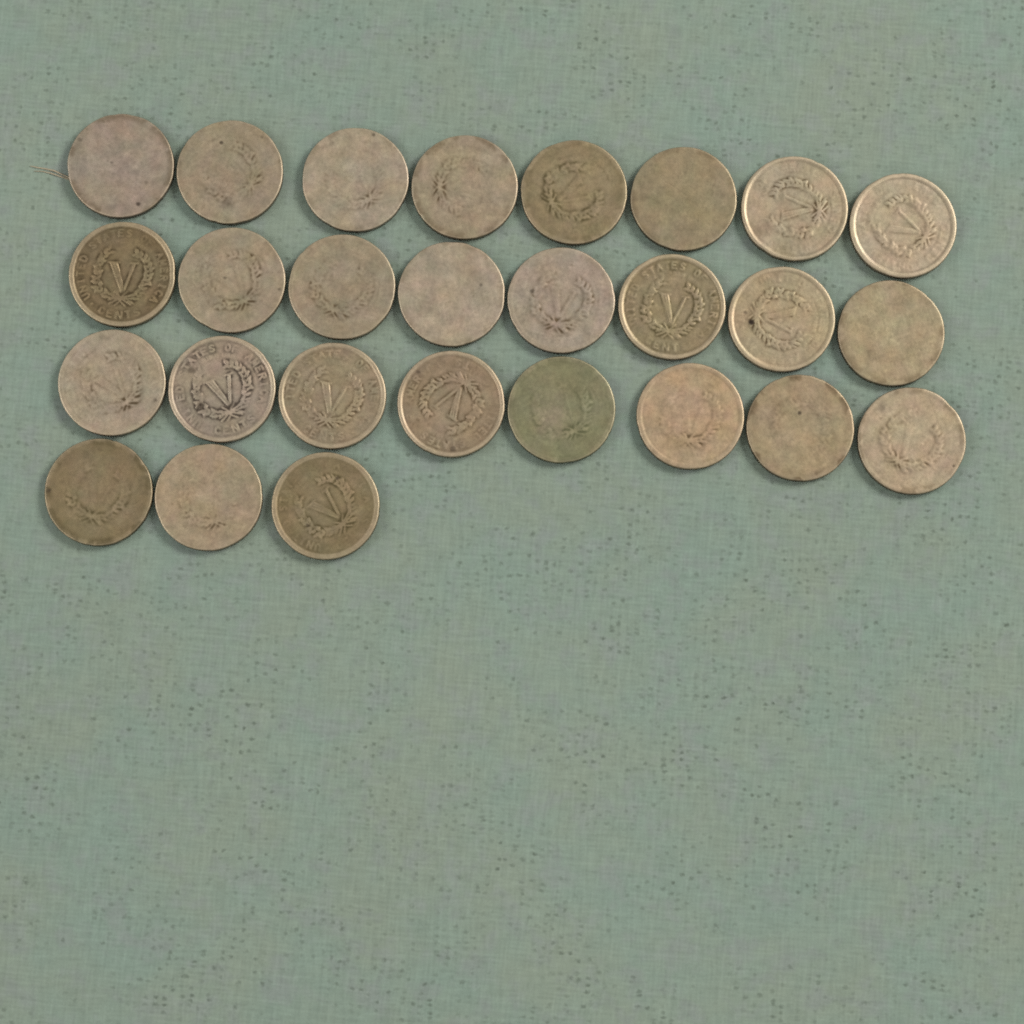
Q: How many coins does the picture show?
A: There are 27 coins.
